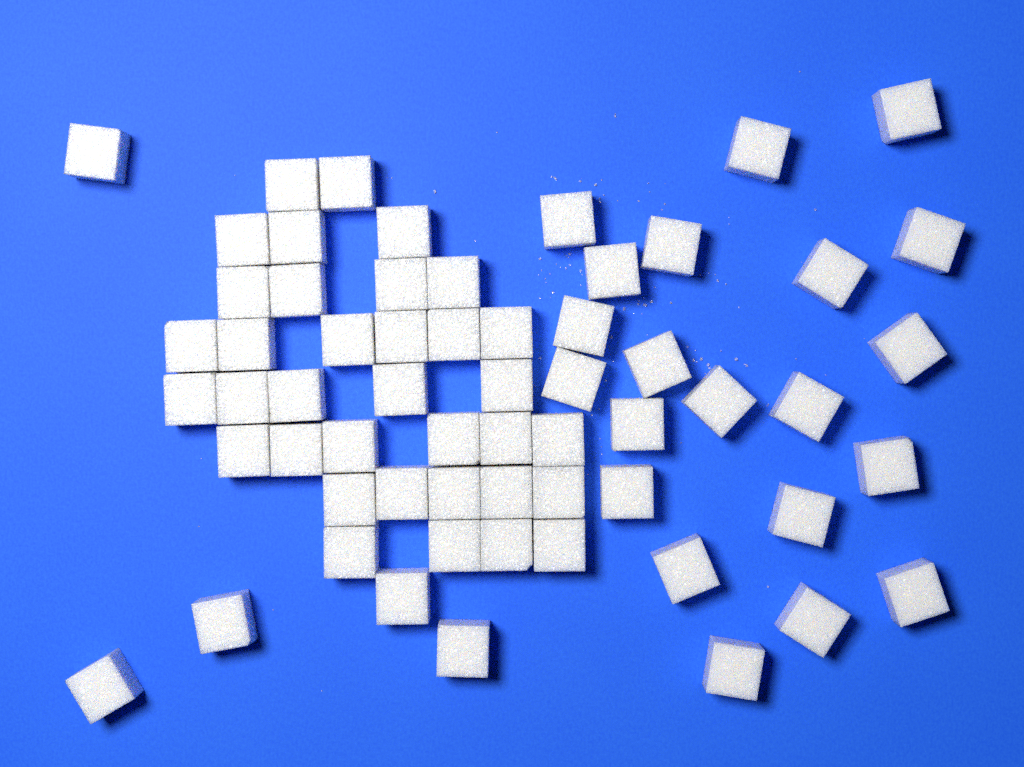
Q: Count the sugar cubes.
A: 61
